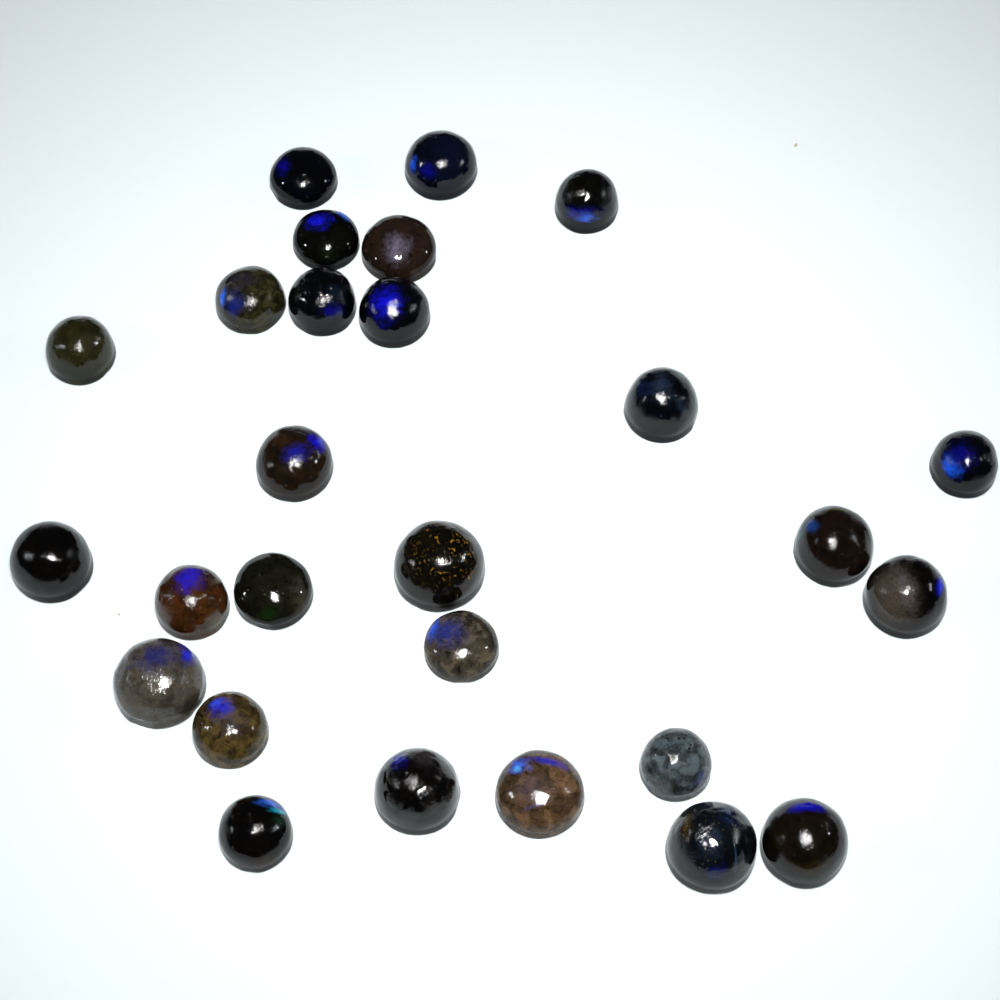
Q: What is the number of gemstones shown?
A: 27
